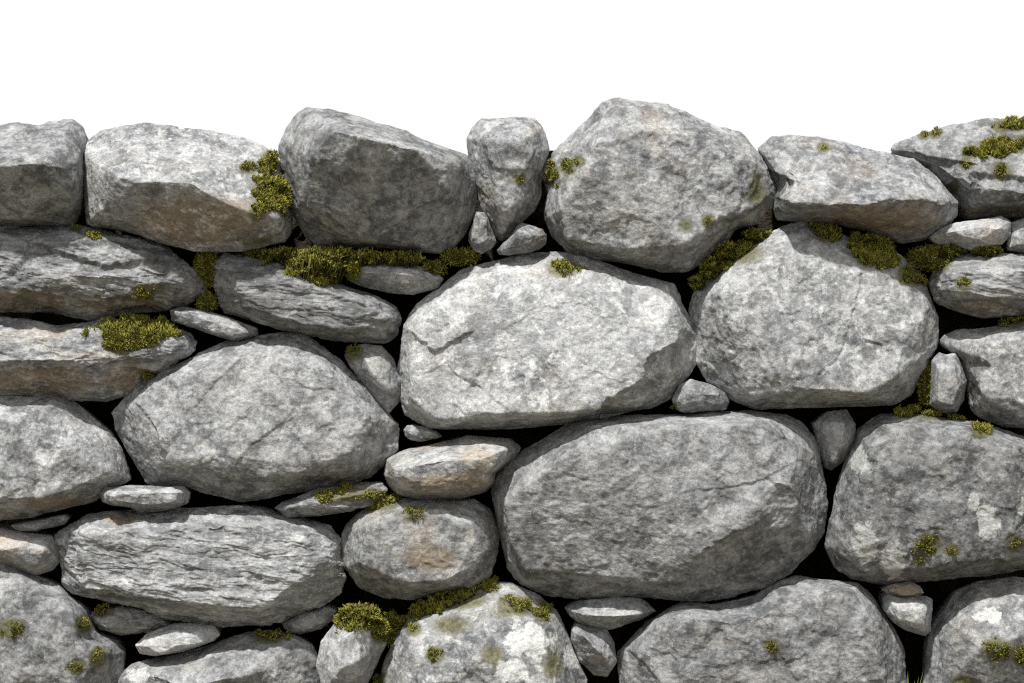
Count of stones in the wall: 49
